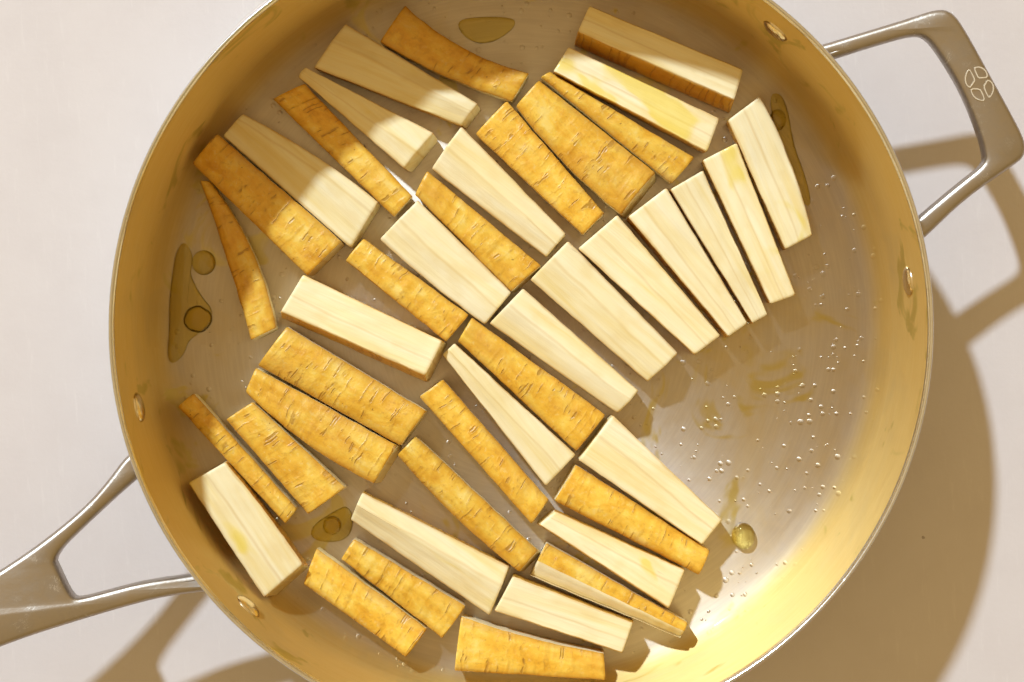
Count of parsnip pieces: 42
